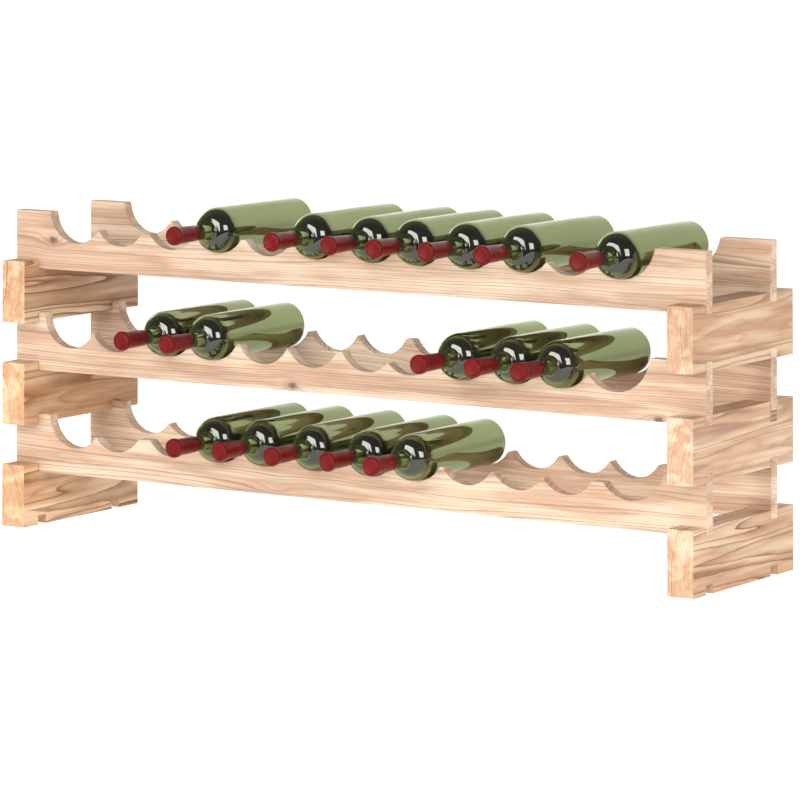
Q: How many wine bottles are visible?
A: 17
